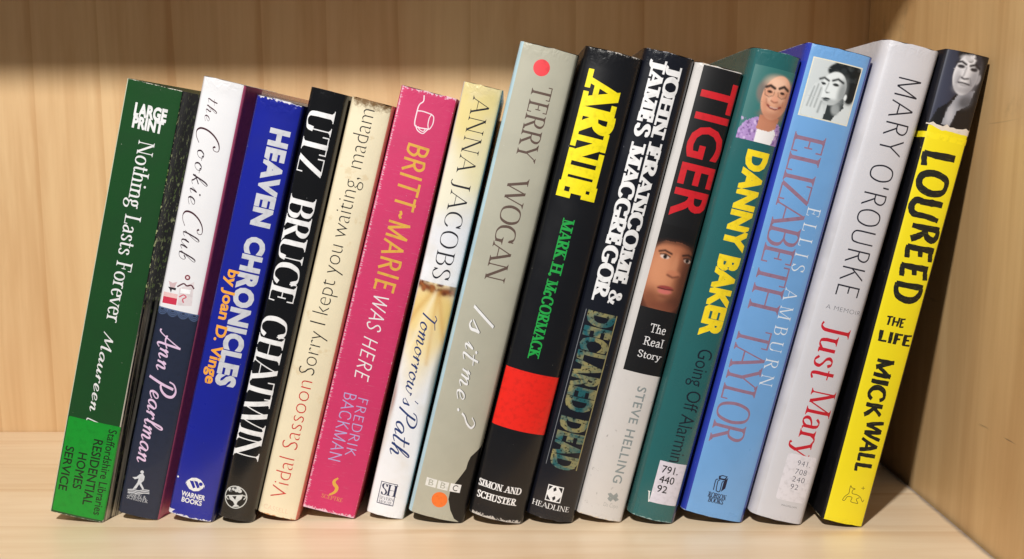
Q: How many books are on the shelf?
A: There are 15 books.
